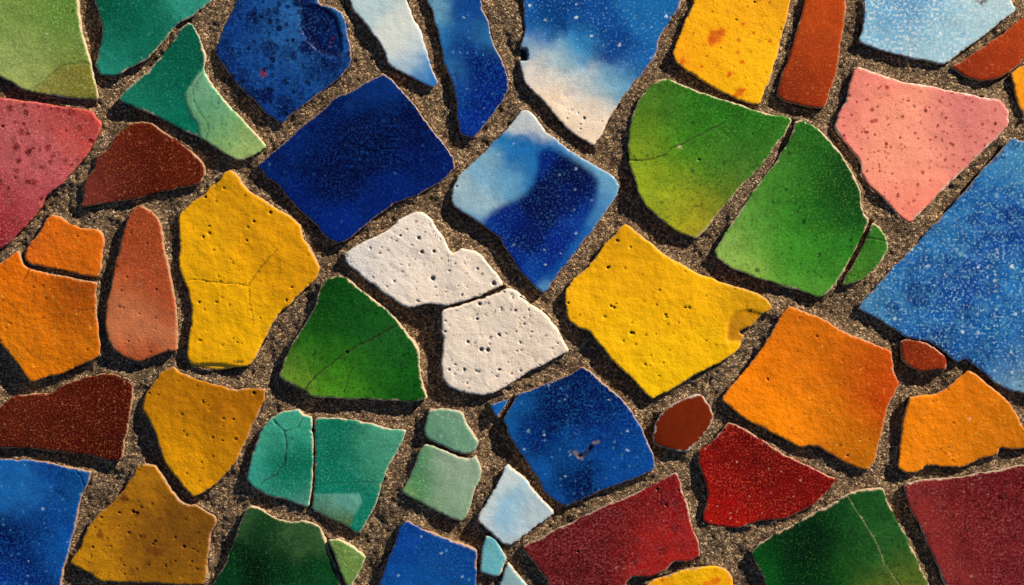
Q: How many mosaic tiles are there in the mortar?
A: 54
